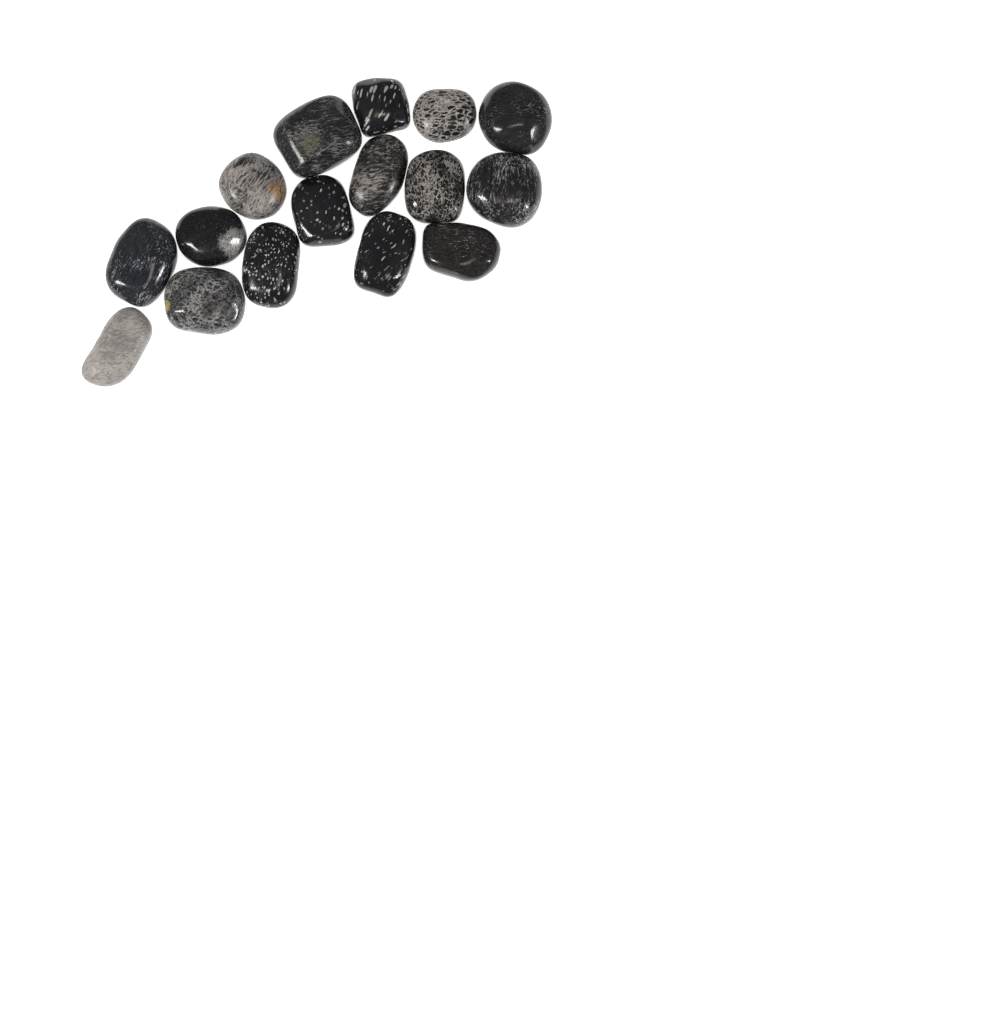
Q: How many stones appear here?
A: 16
